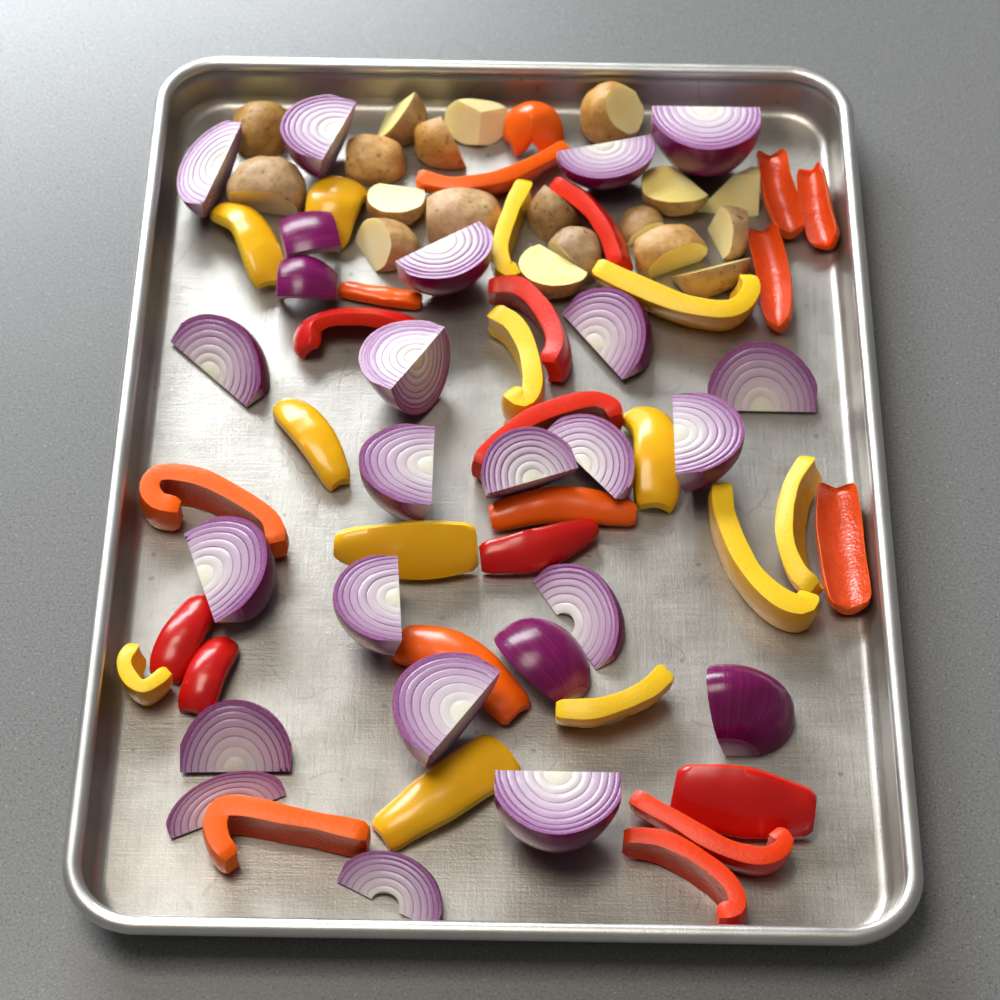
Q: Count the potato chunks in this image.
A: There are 19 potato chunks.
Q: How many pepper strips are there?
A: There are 34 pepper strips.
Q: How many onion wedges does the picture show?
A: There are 25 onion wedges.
